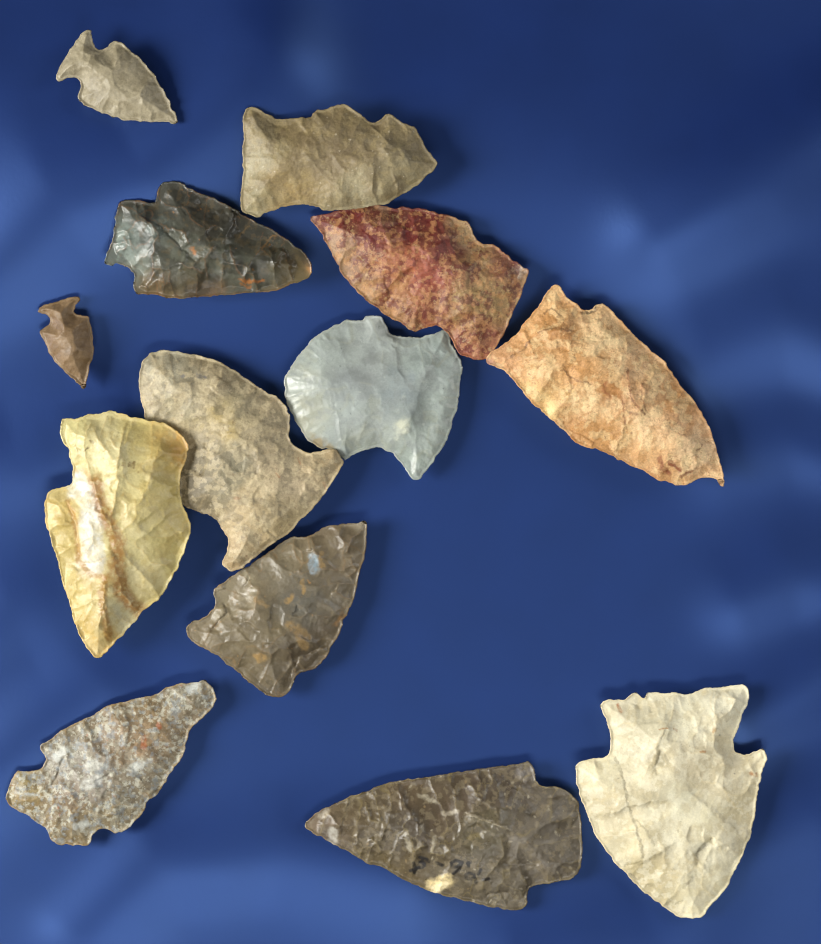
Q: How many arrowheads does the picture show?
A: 13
